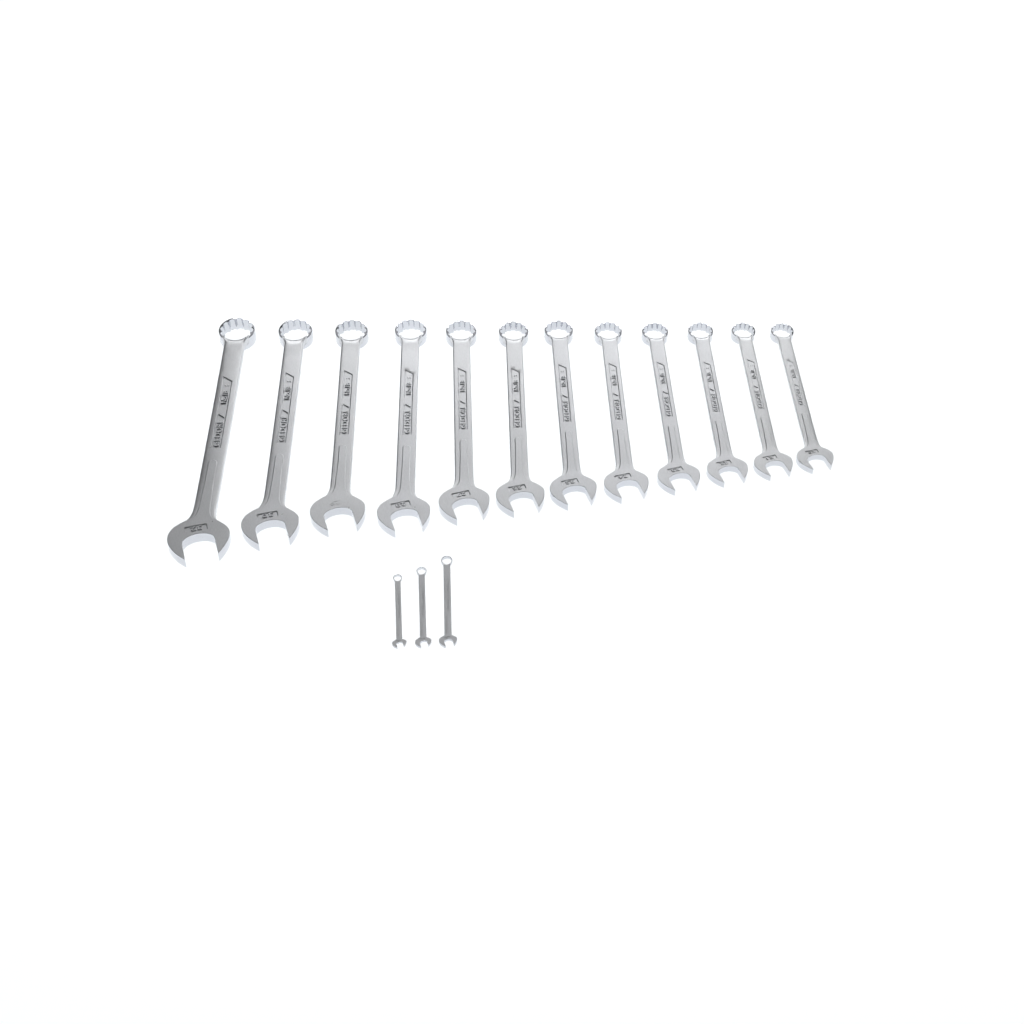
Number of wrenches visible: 15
